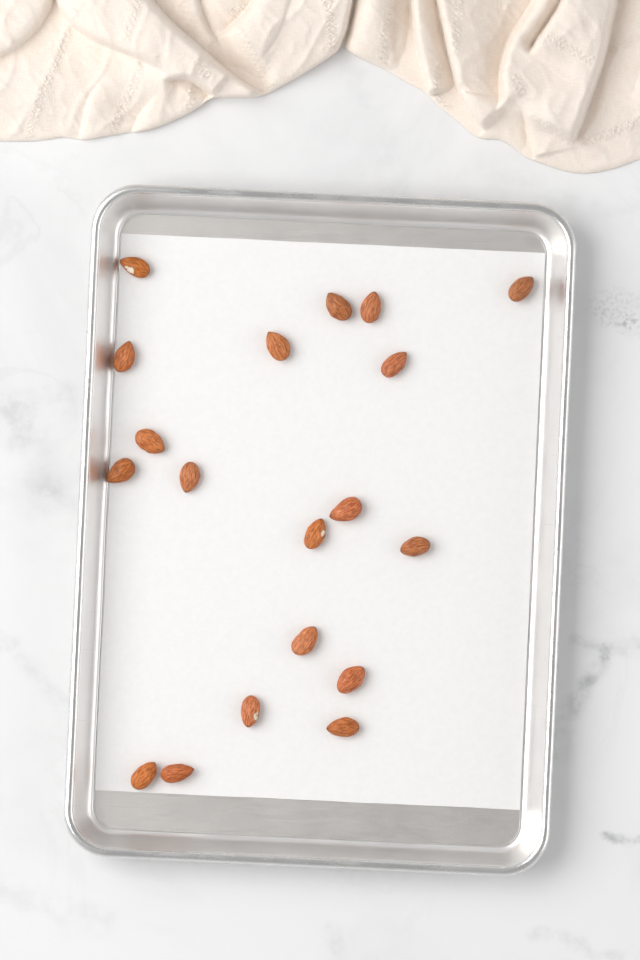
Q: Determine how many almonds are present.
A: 19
